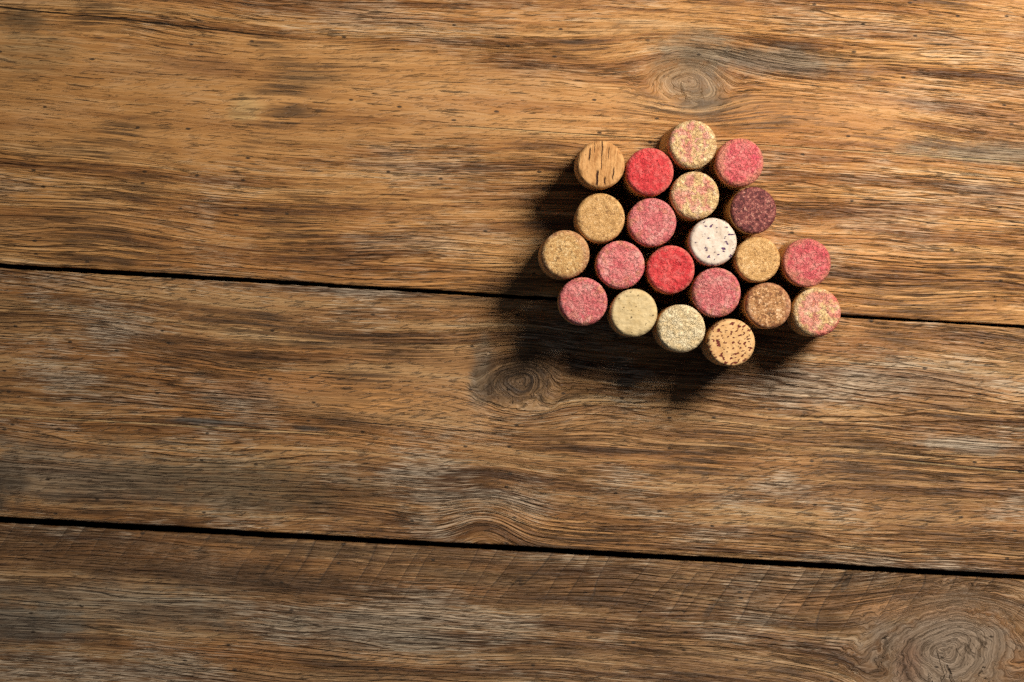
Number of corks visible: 21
